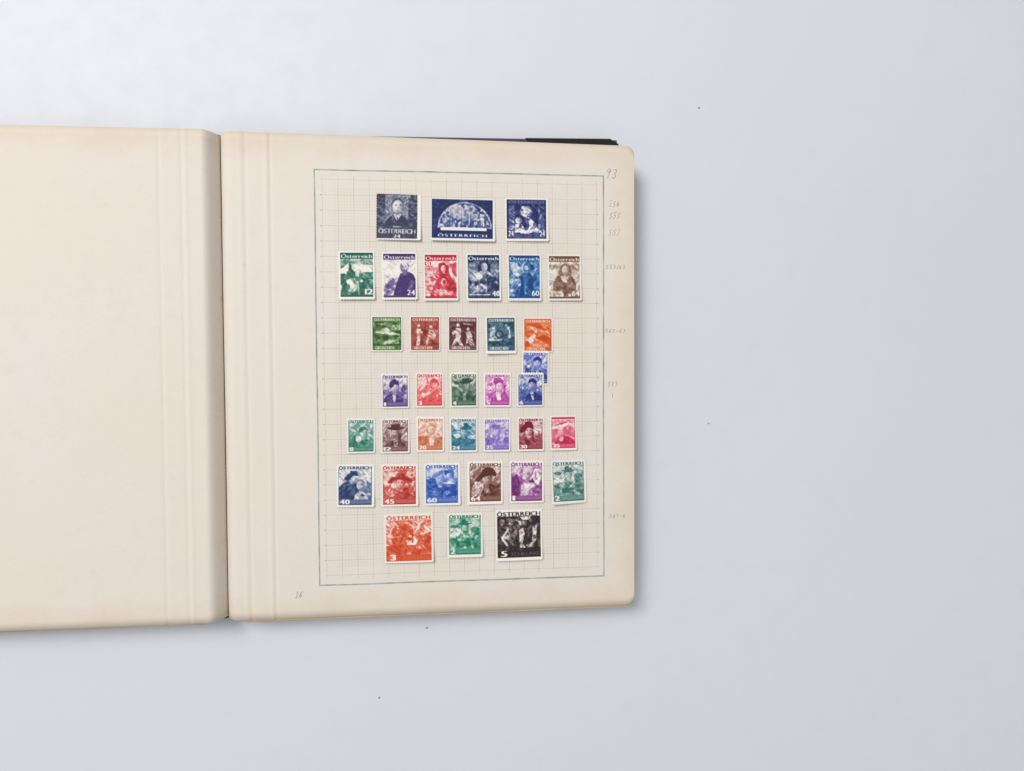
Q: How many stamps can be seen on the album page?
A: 36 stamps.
